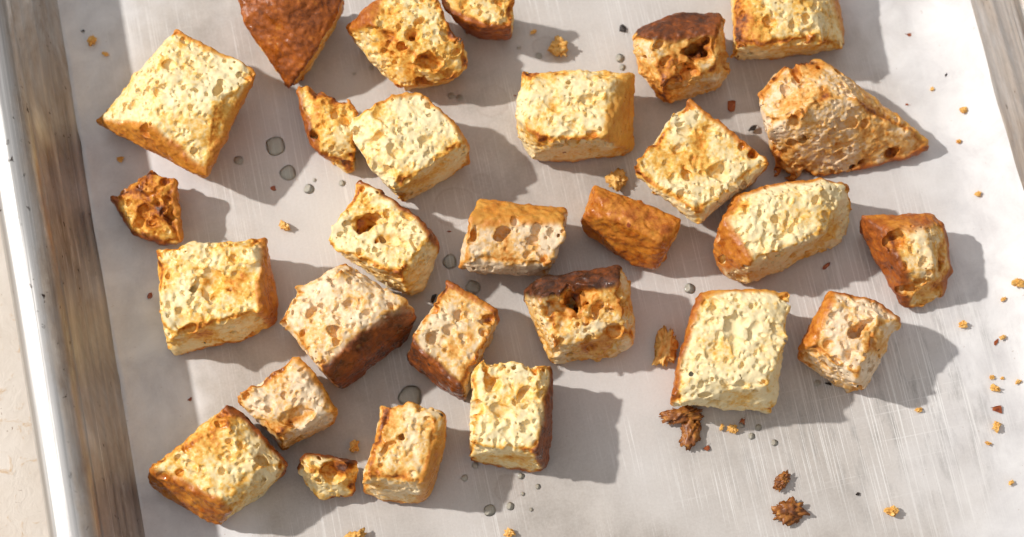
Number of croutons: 28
